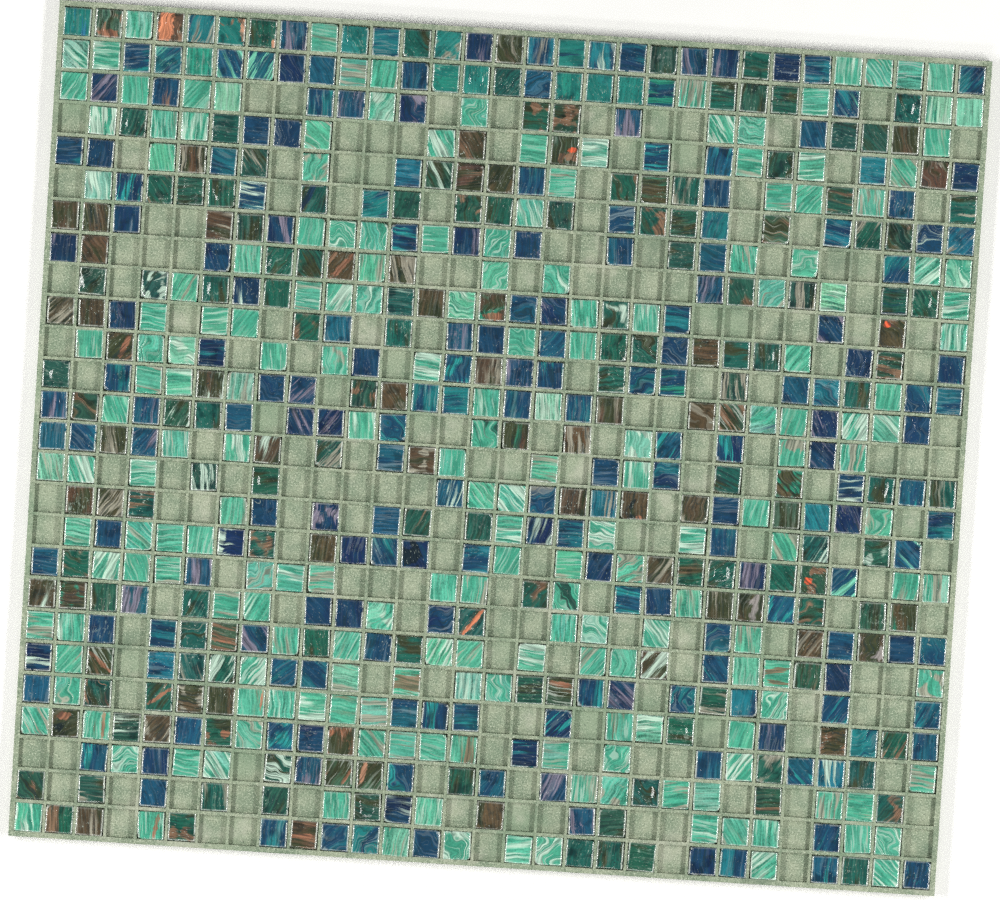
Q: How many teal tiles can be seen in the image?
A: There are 12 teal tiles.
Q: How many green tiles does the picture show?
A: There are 198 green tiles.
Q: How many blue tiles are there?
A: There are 196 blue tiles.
